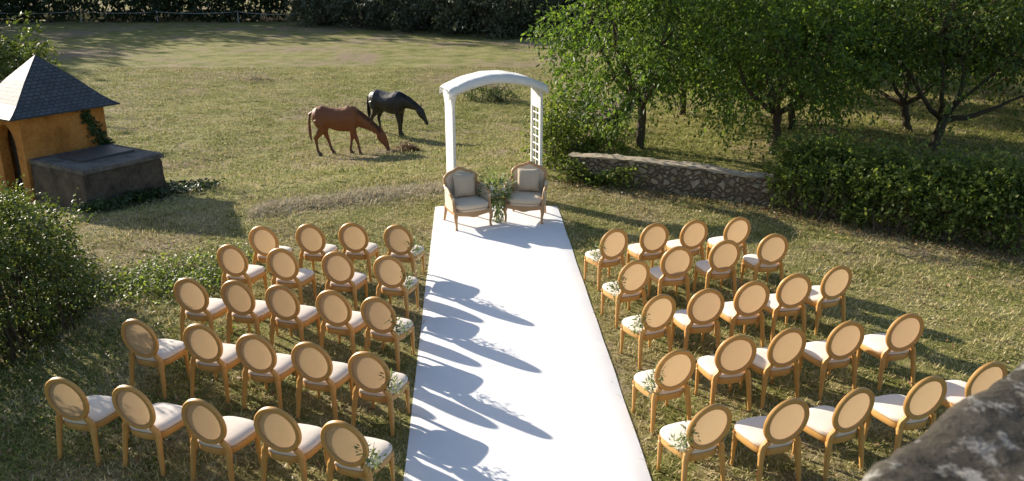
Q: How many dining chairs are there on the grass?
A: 46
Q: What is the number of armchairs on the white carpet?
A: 2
